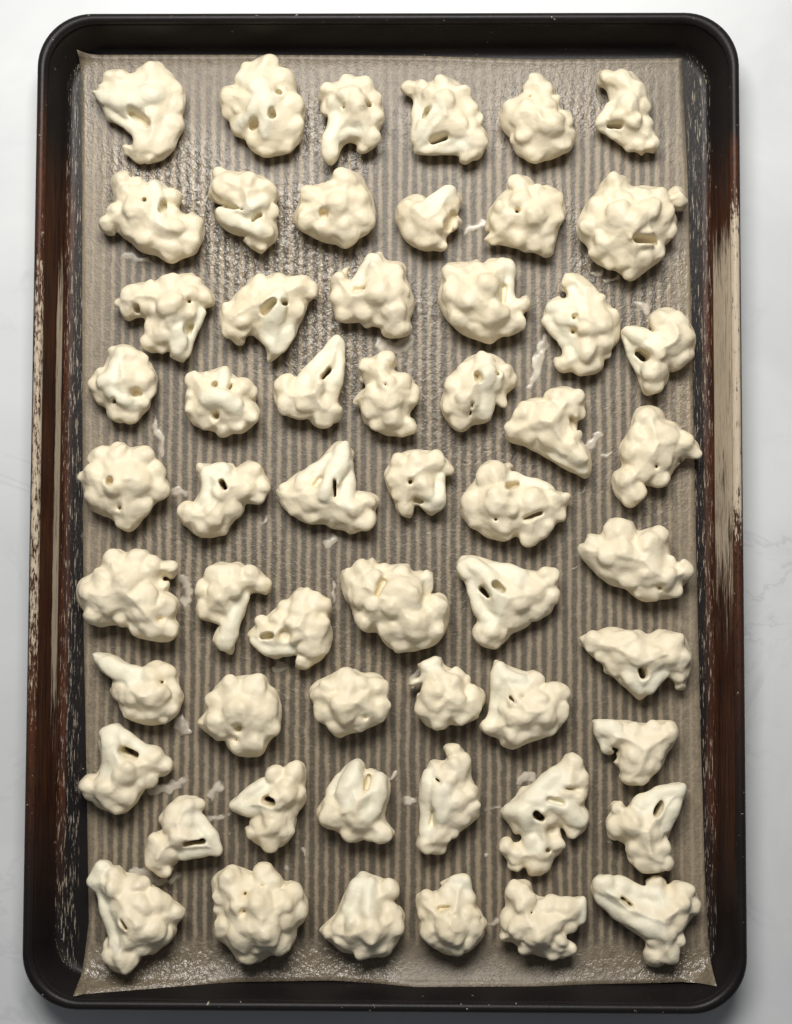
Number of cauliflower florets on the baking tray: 56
